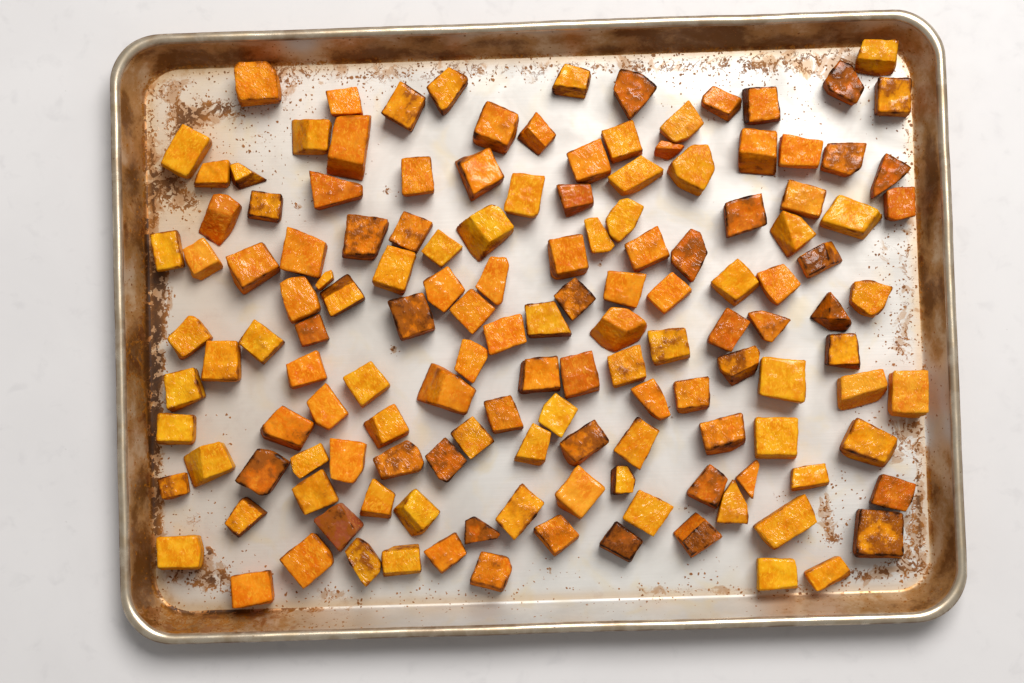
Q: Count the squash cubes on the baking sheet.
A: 143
